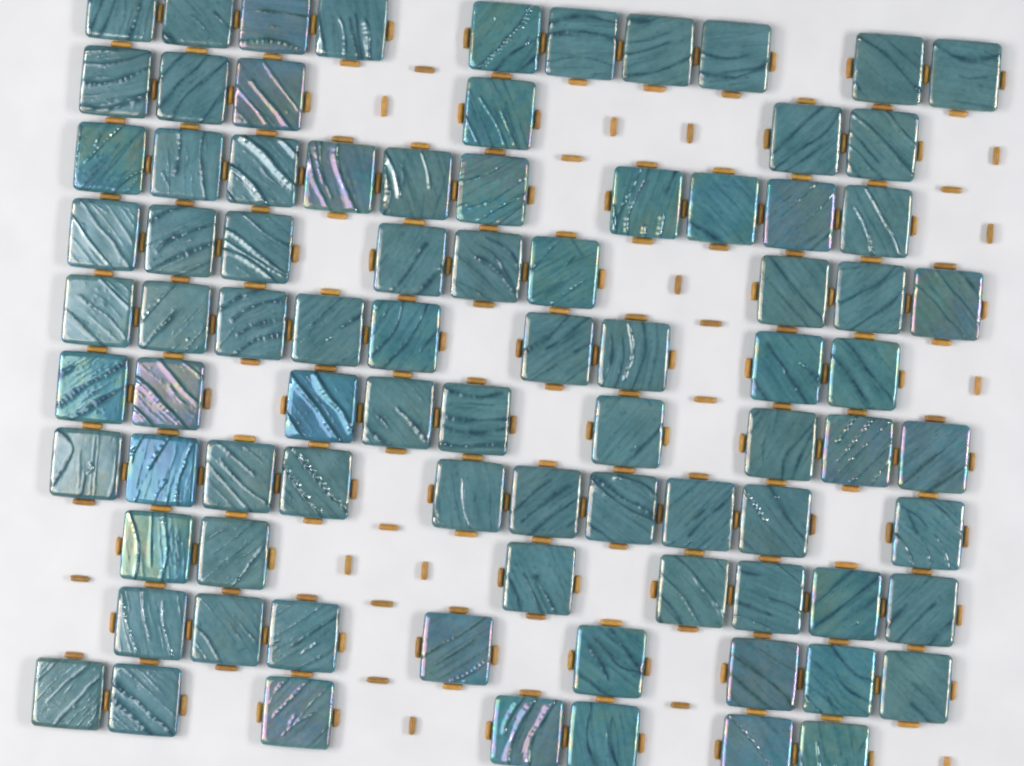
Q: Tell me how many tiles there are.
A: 85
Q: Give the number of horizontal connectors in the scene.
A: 108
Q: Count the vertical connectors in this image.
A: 120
